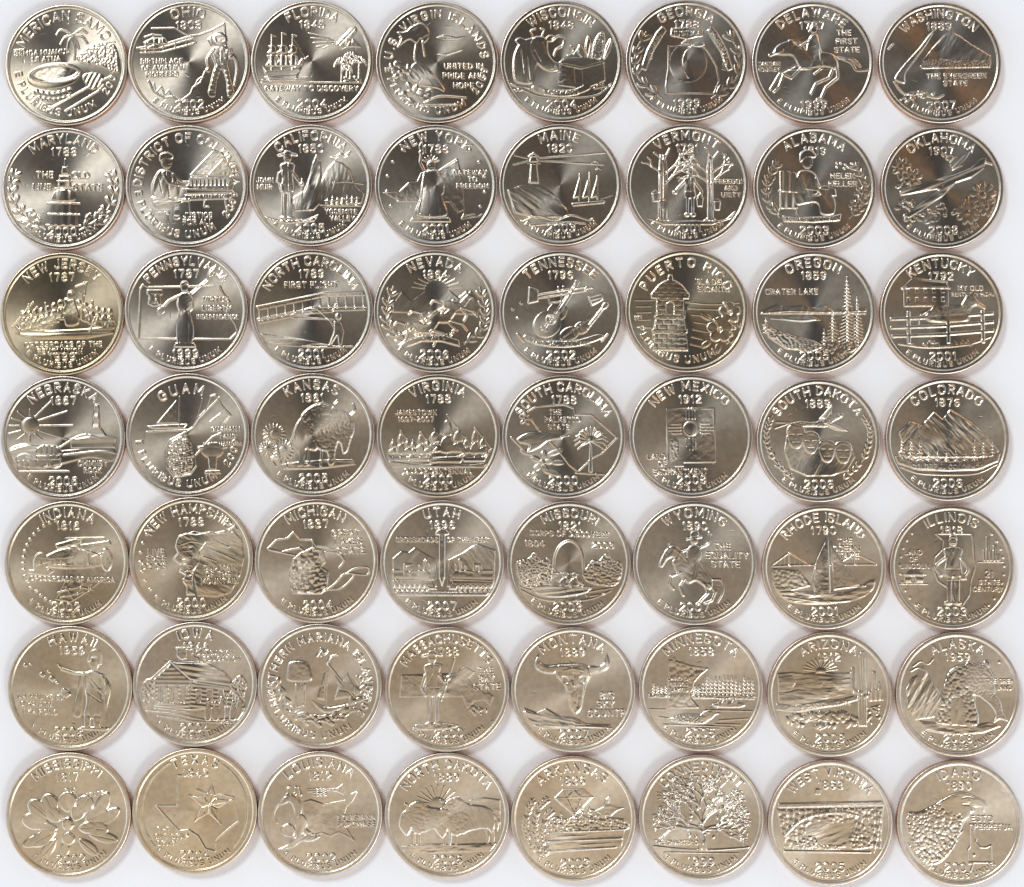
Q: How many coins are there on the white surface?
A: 56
